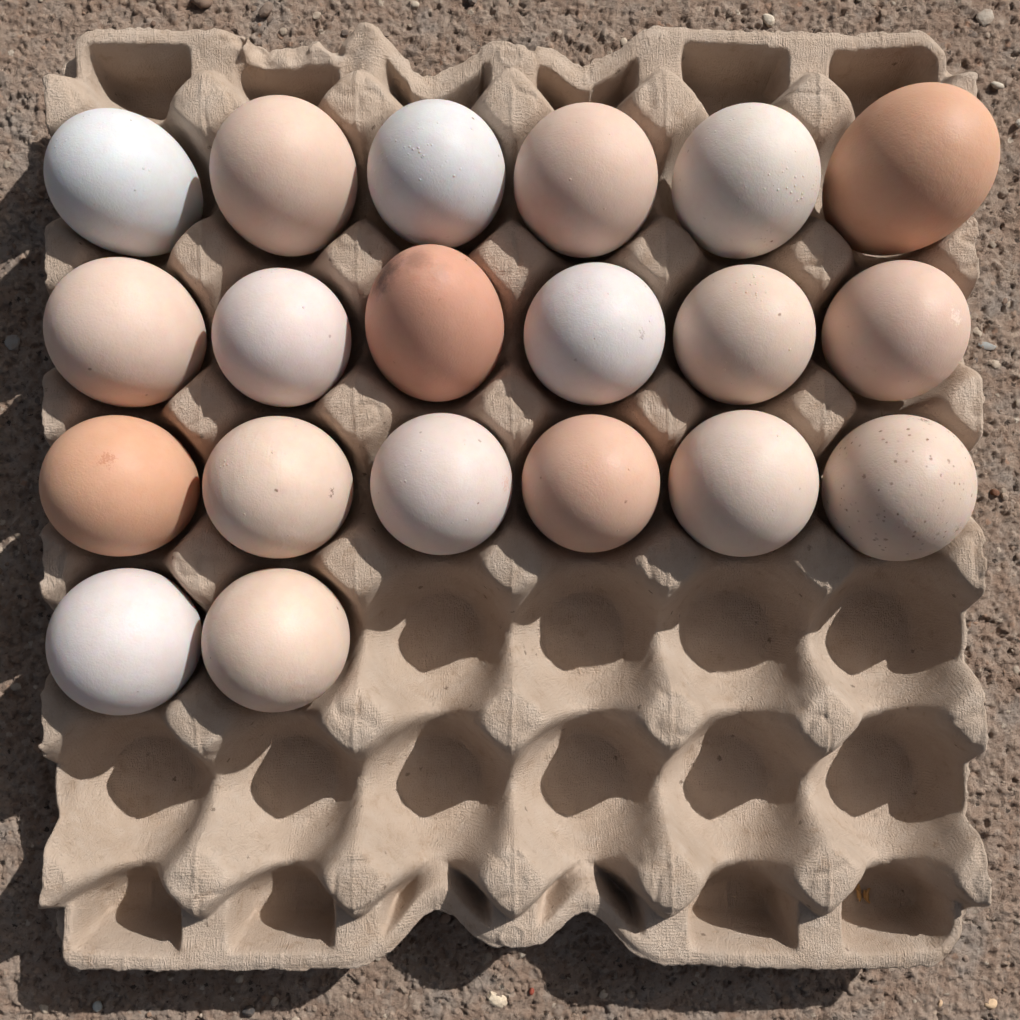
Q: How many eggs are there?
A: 20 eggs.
